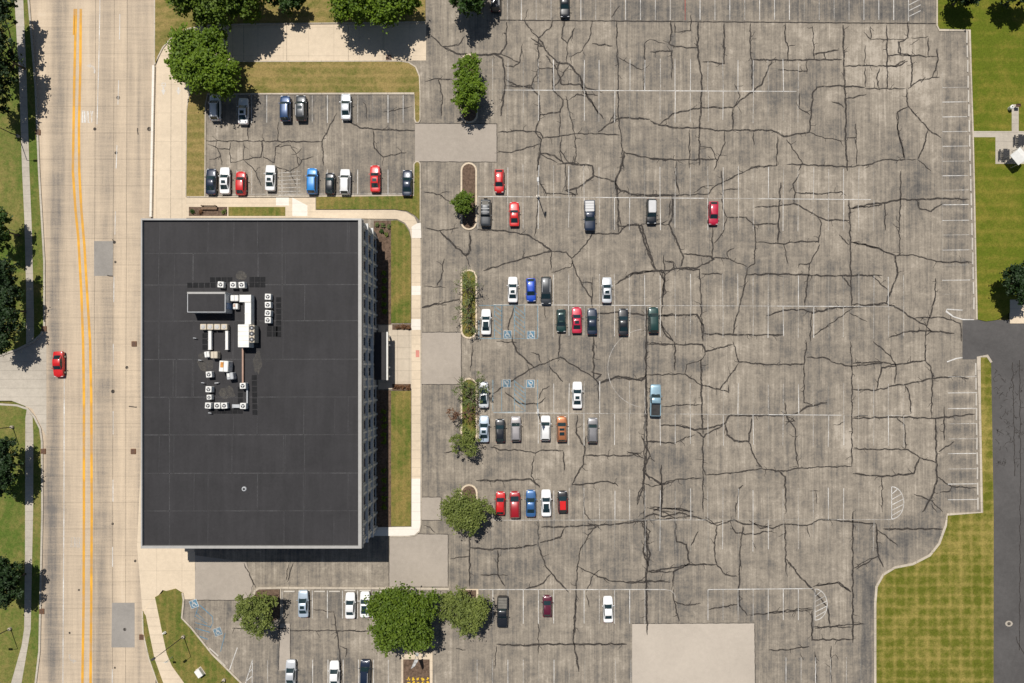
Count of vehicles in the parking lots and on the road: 56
